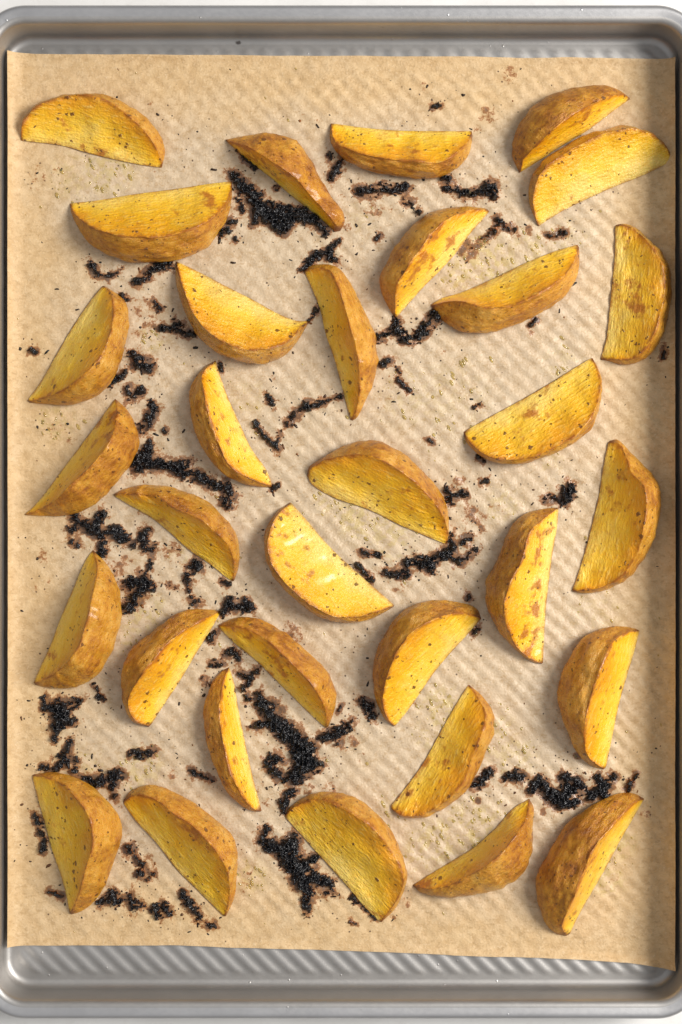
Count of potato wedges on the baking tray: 32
